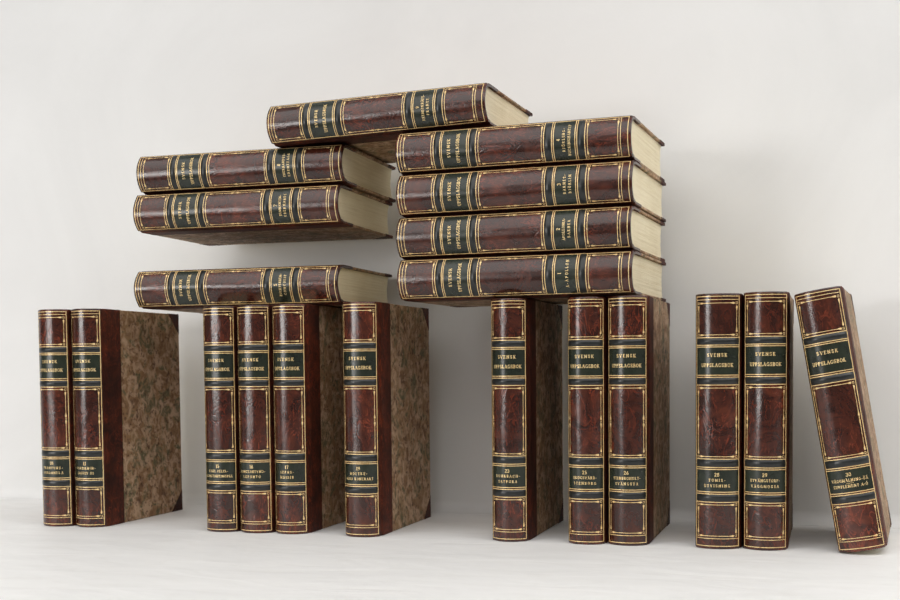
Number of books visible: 20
